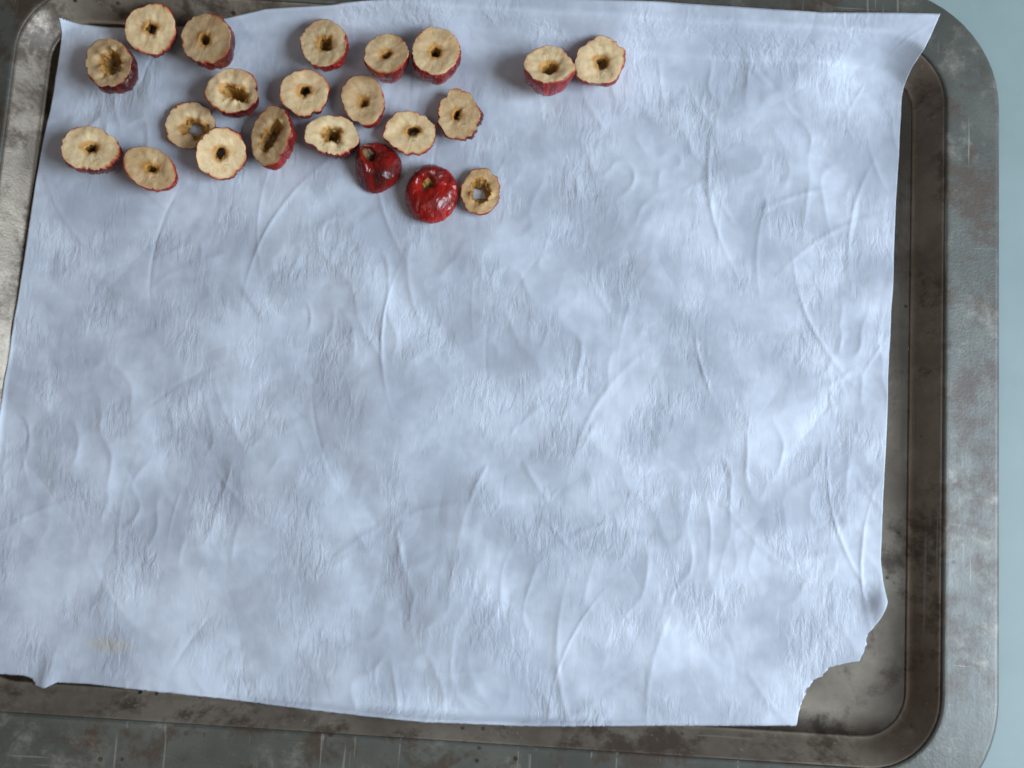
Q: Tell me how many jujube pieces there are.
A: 22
